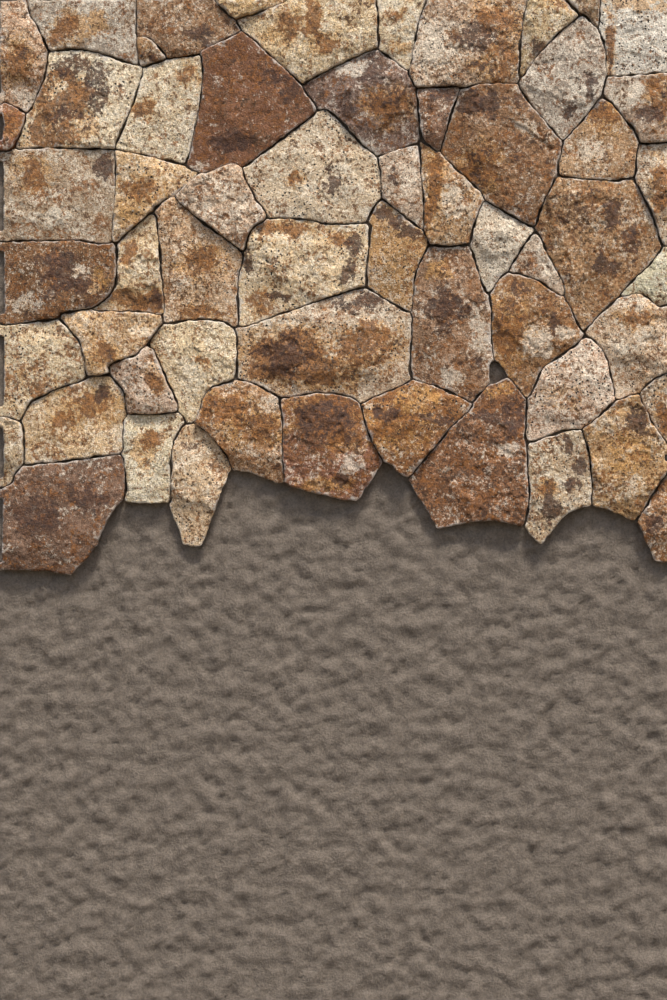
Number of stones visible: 59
